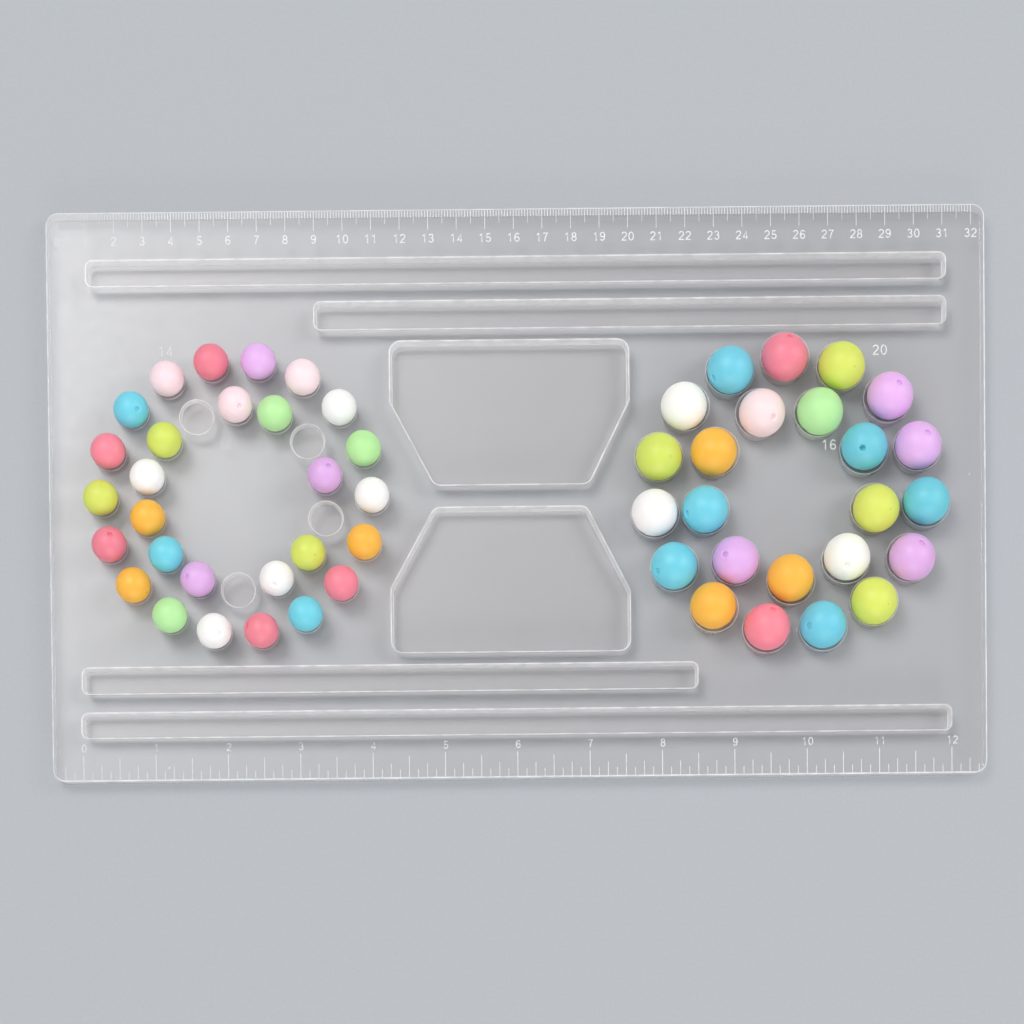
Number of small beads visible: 28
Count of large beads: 24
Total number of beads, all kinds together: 52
